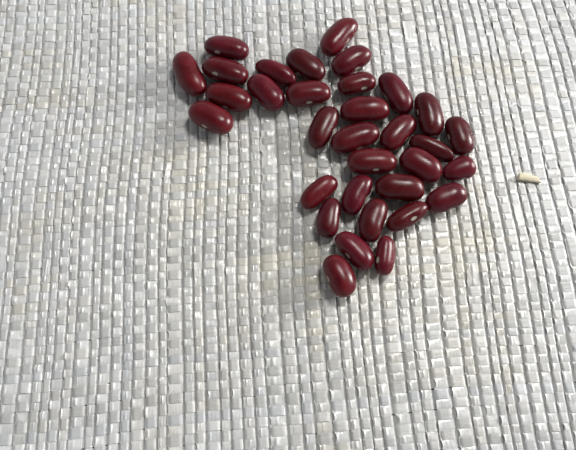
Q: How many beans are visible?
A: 33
